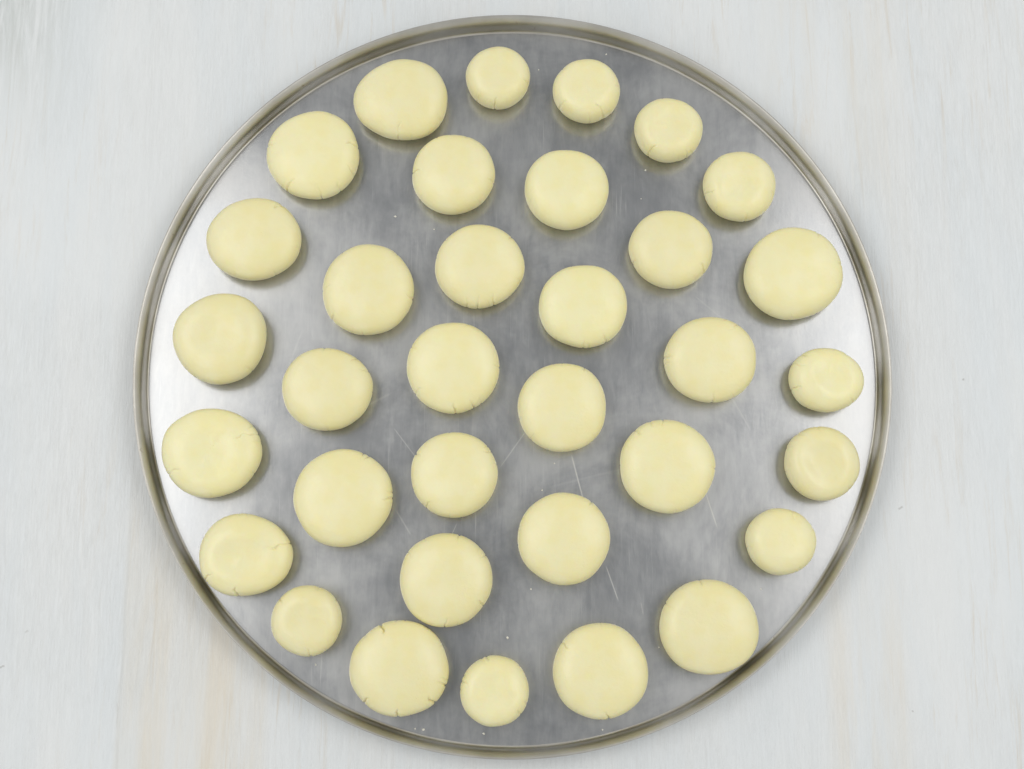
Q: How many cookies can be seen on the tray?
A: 34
